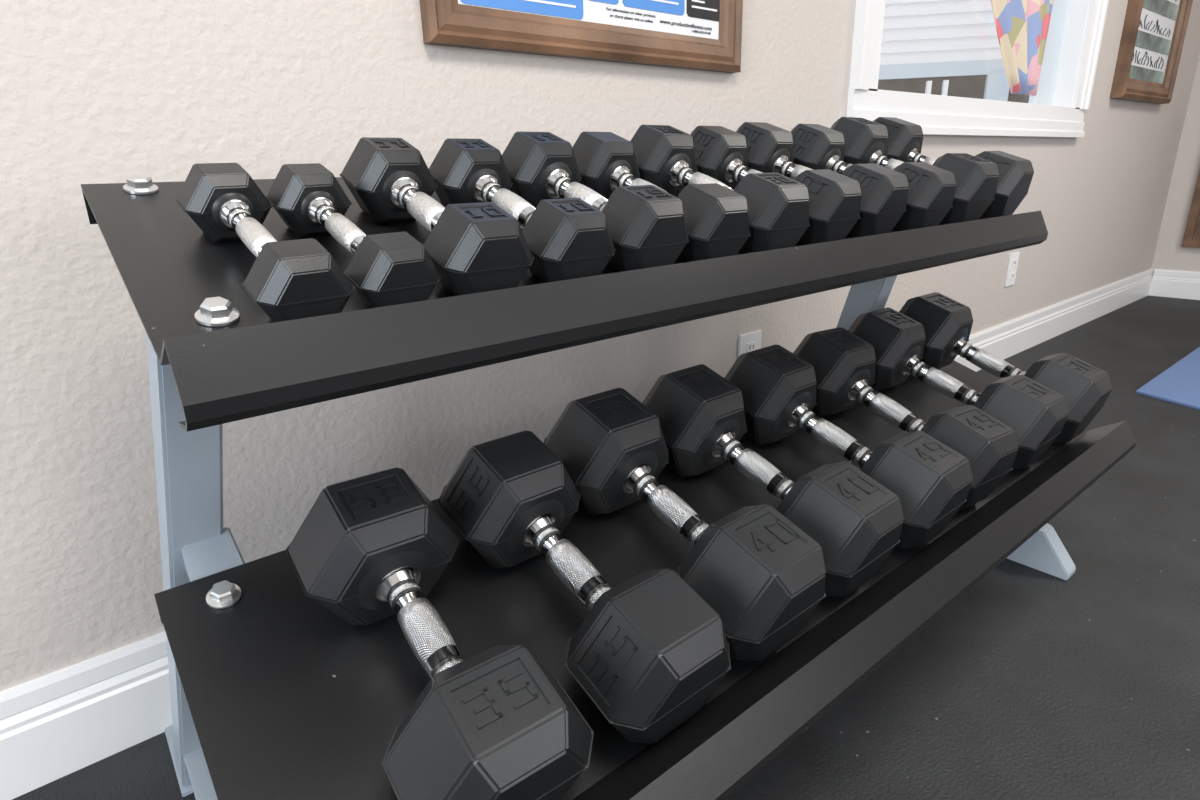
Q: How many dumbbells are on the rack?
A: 20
